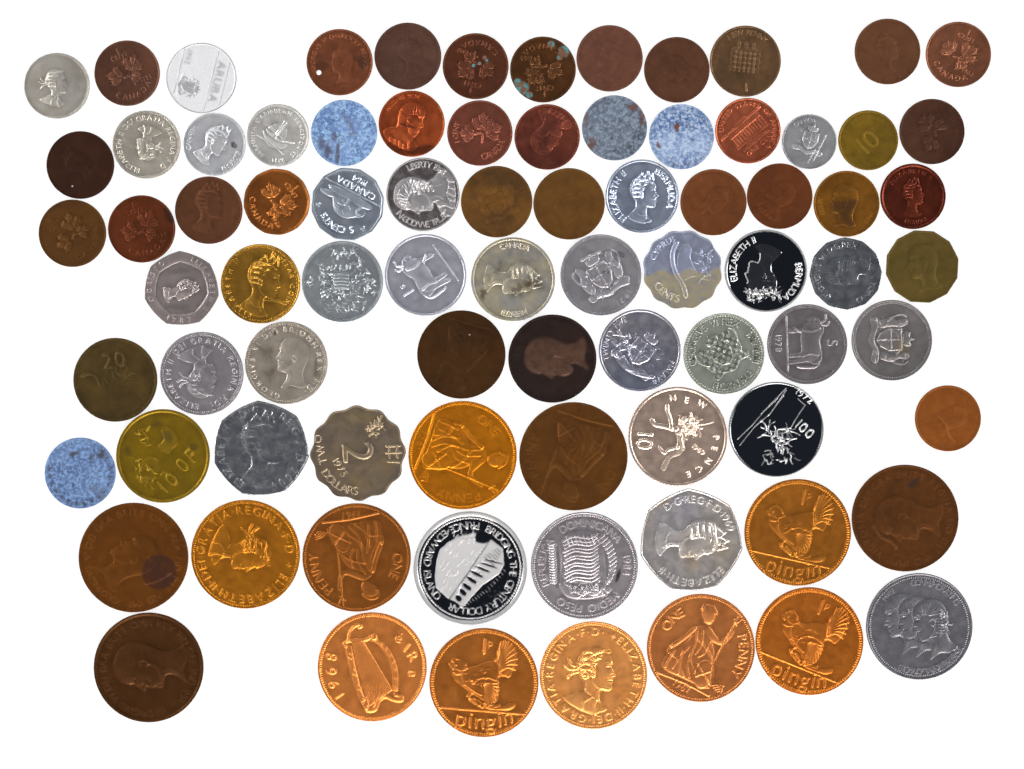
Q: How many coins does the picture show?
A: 82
